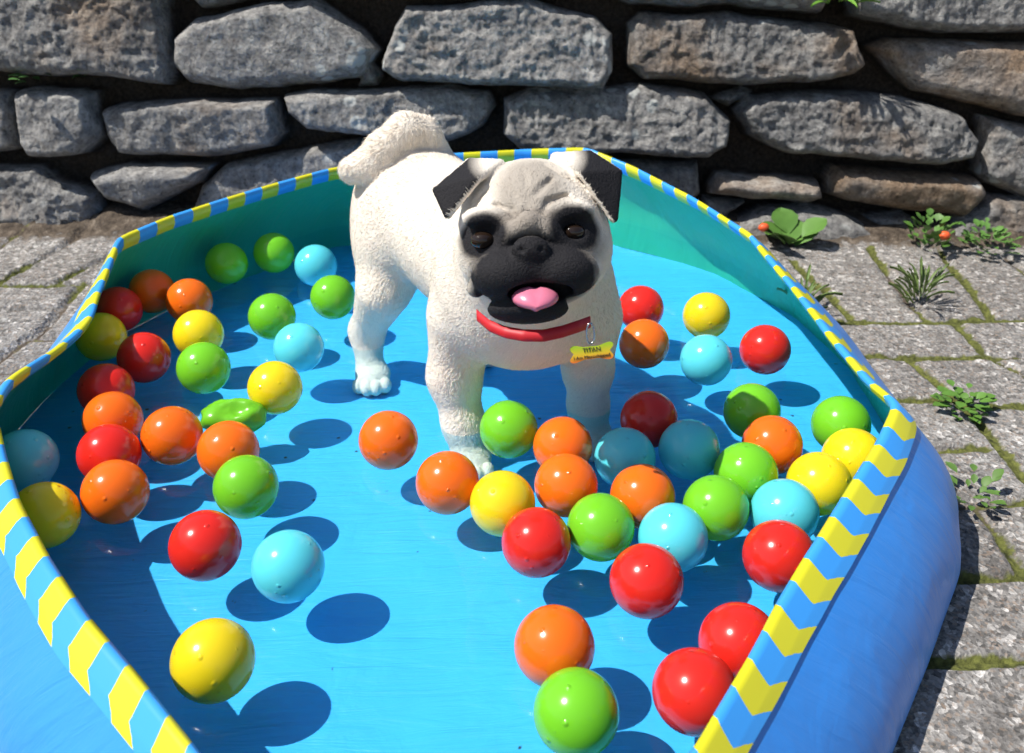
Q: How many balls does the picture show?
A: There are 58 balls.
